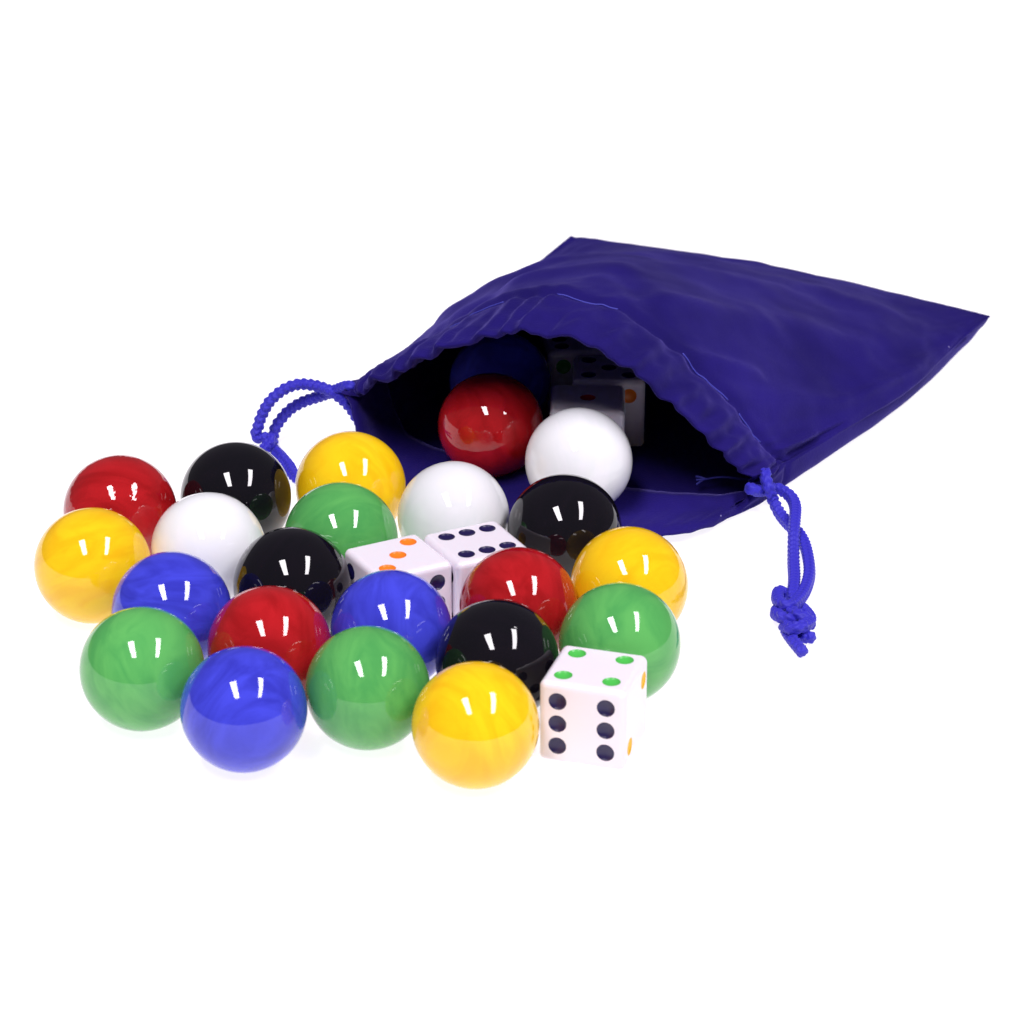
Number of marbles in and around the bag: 23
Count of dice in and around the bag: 6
